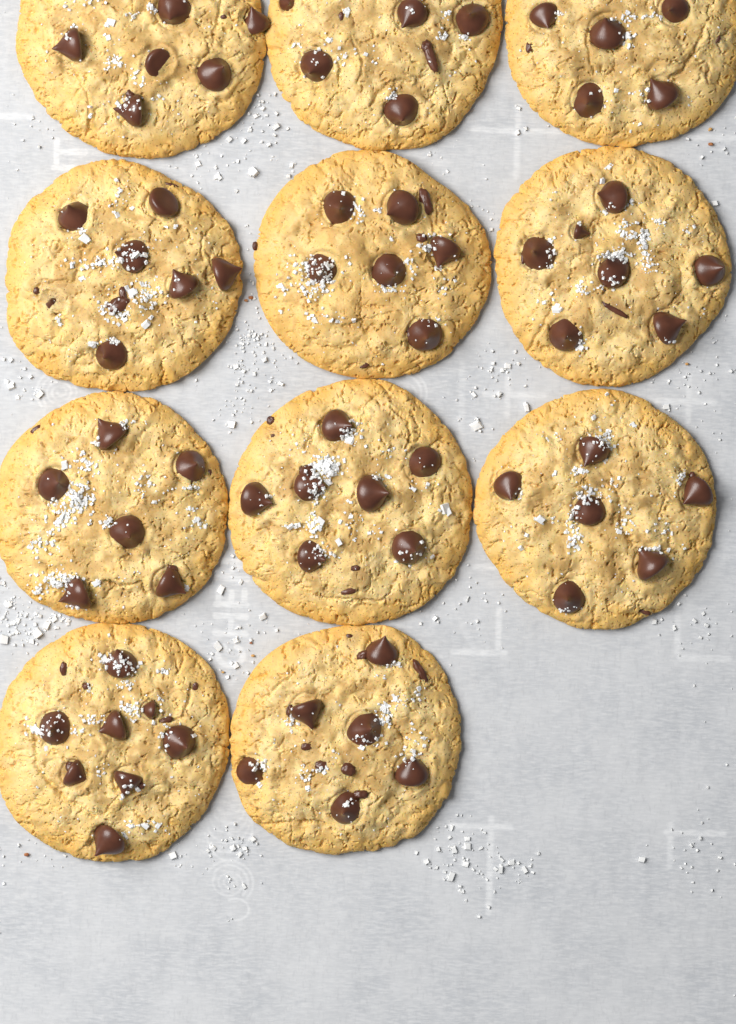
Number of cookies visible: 11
